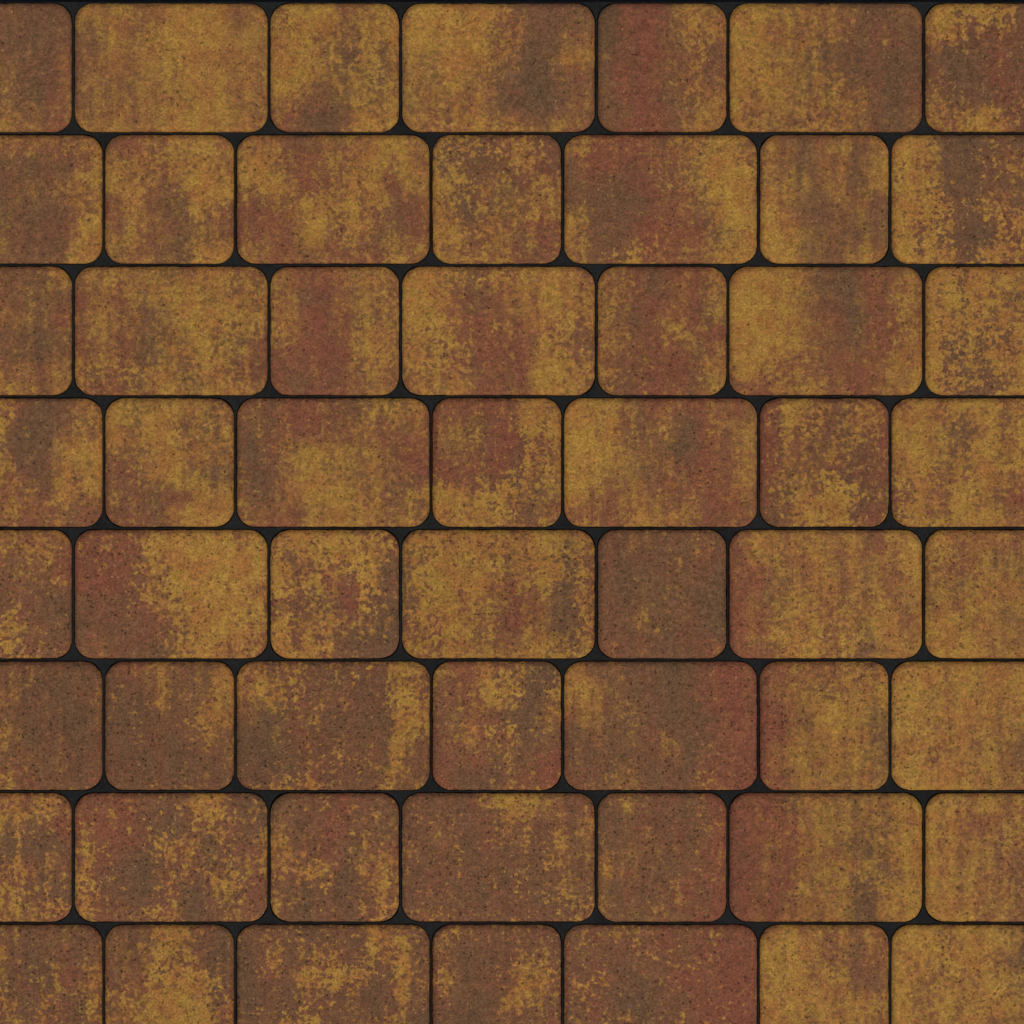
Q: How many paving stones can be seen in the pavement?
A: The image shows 56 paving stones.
